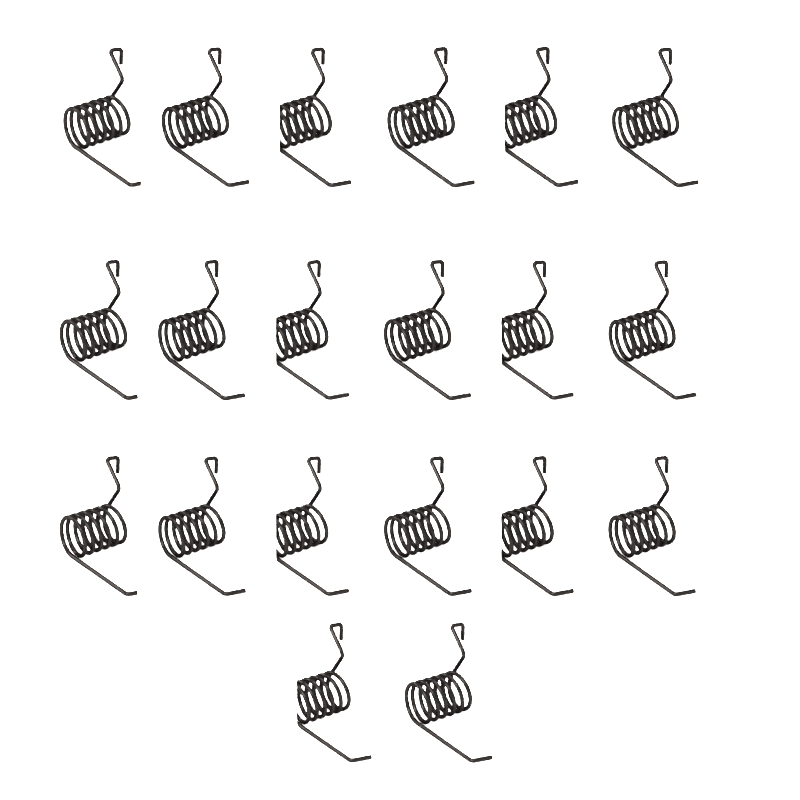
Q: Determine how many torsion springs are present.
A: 20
